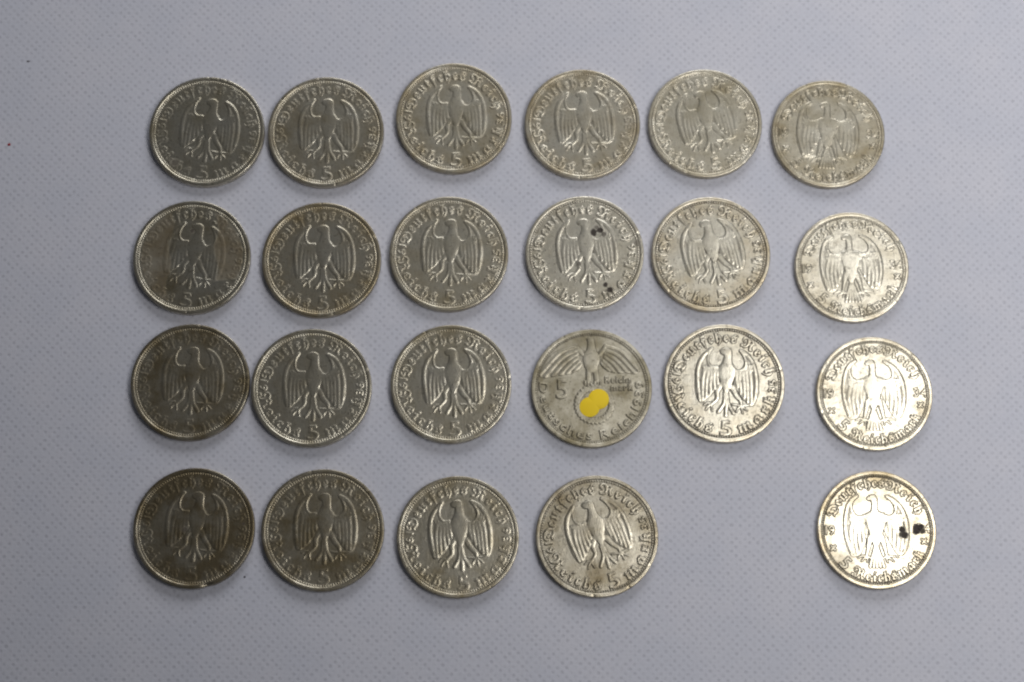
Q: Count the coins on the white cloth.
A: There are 23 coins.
